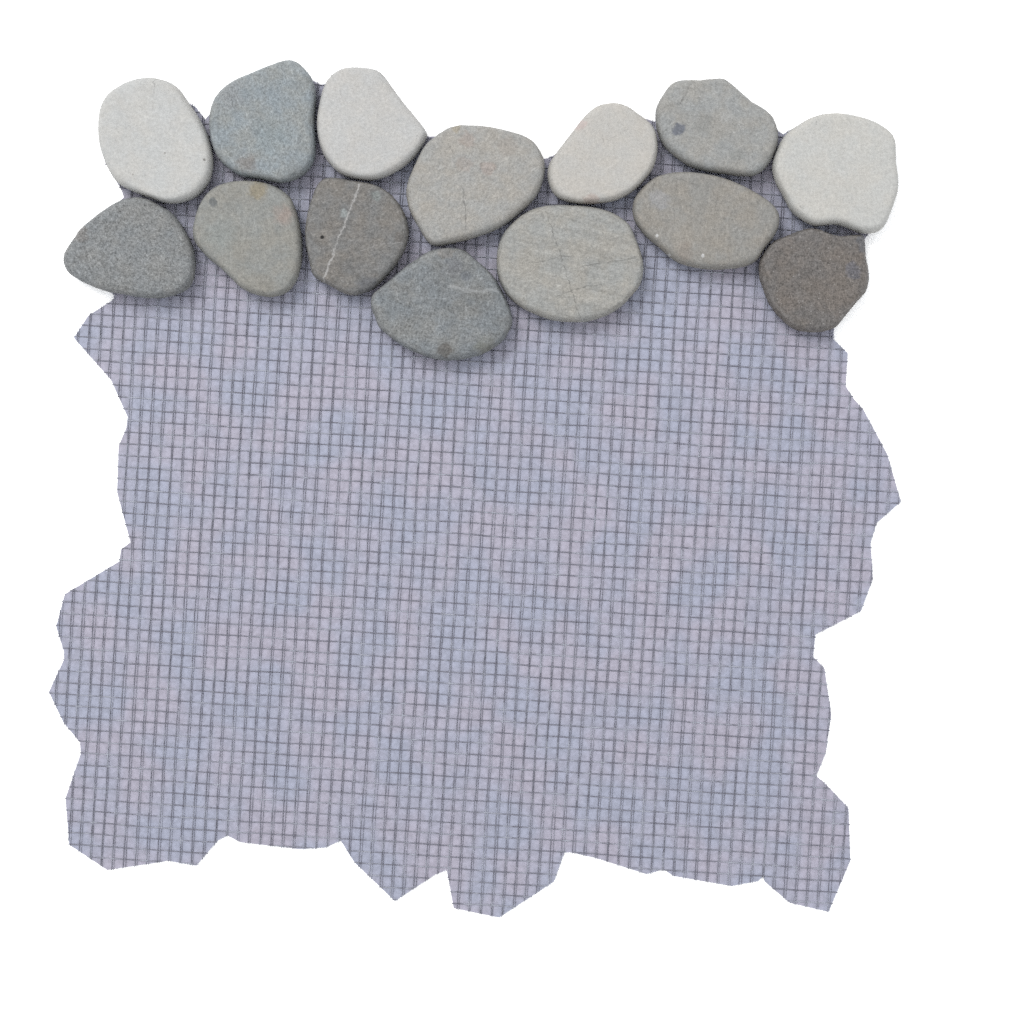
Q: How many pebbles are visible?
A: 14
